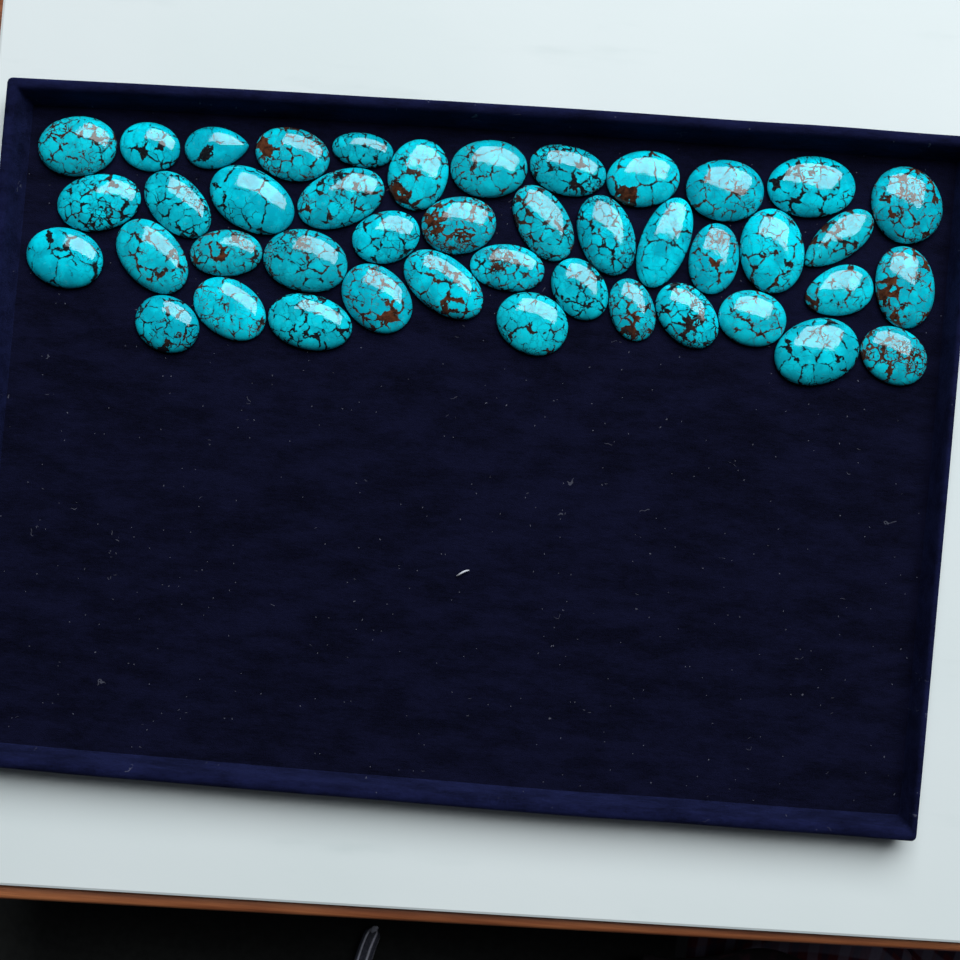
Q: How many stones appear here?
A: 43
